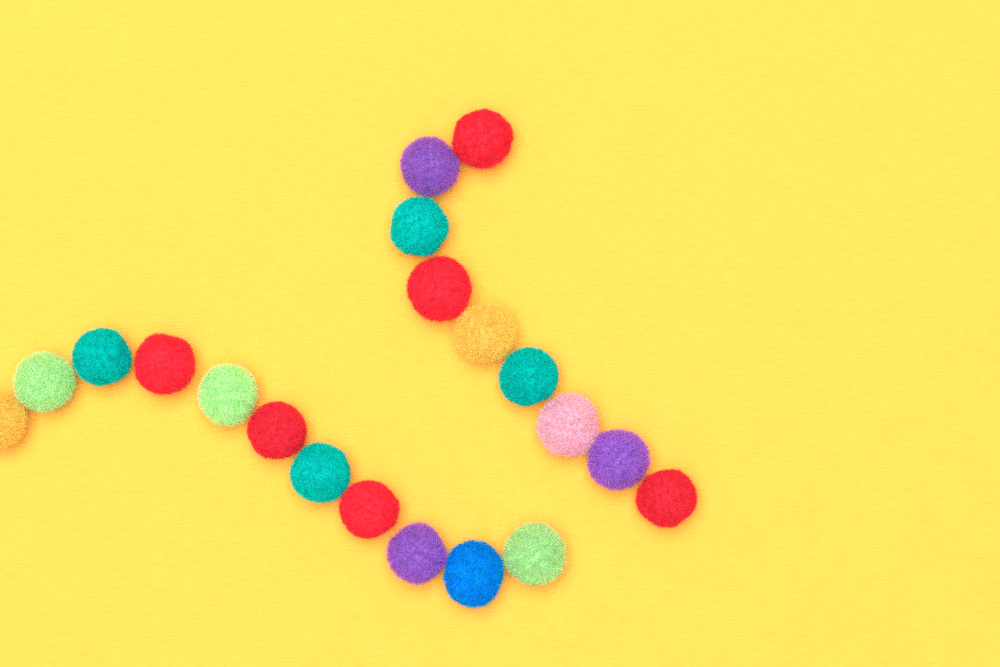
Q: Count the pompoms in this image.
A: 20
